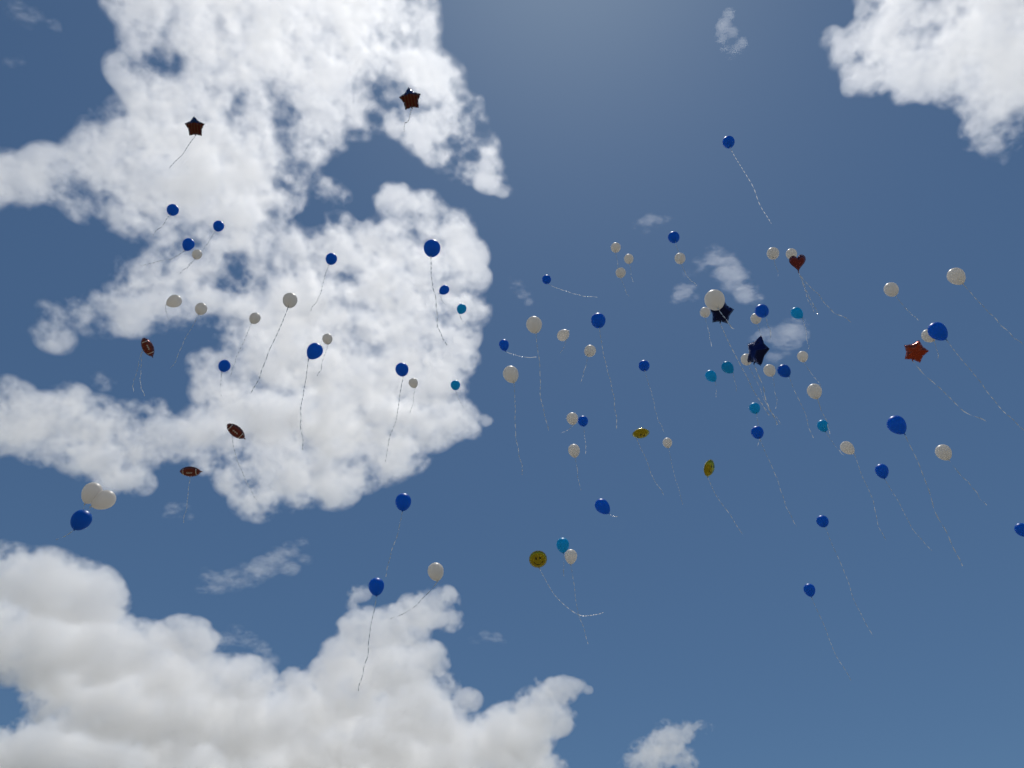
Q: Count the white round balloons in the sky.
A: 36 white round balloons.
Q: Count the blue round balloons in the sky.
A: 29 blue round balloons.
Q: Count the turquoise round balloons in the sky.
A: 8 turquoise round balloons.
